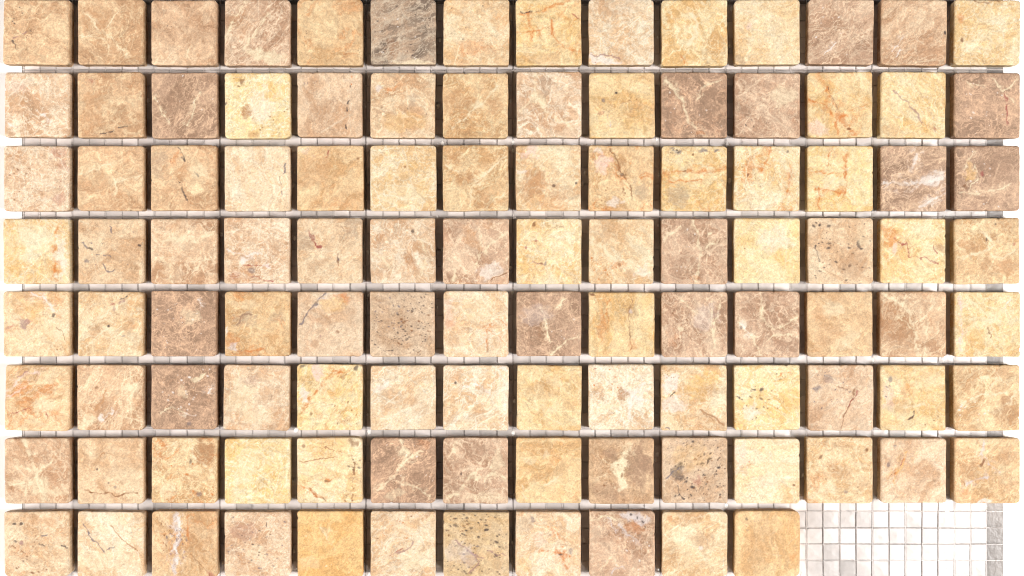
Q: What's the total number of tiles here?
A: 109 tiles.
